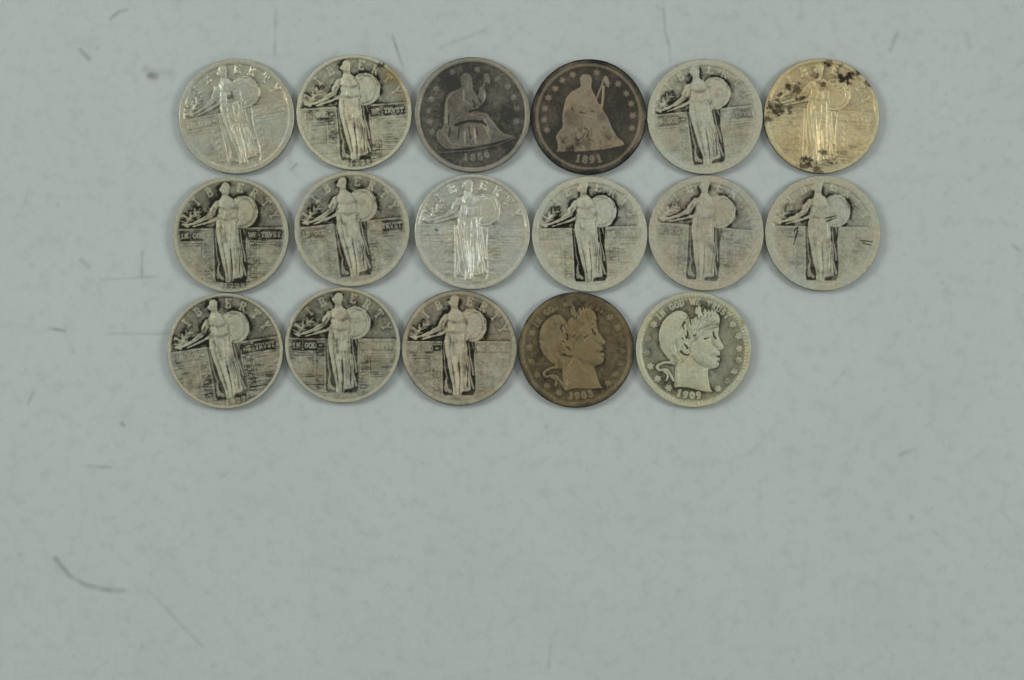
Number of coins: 17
